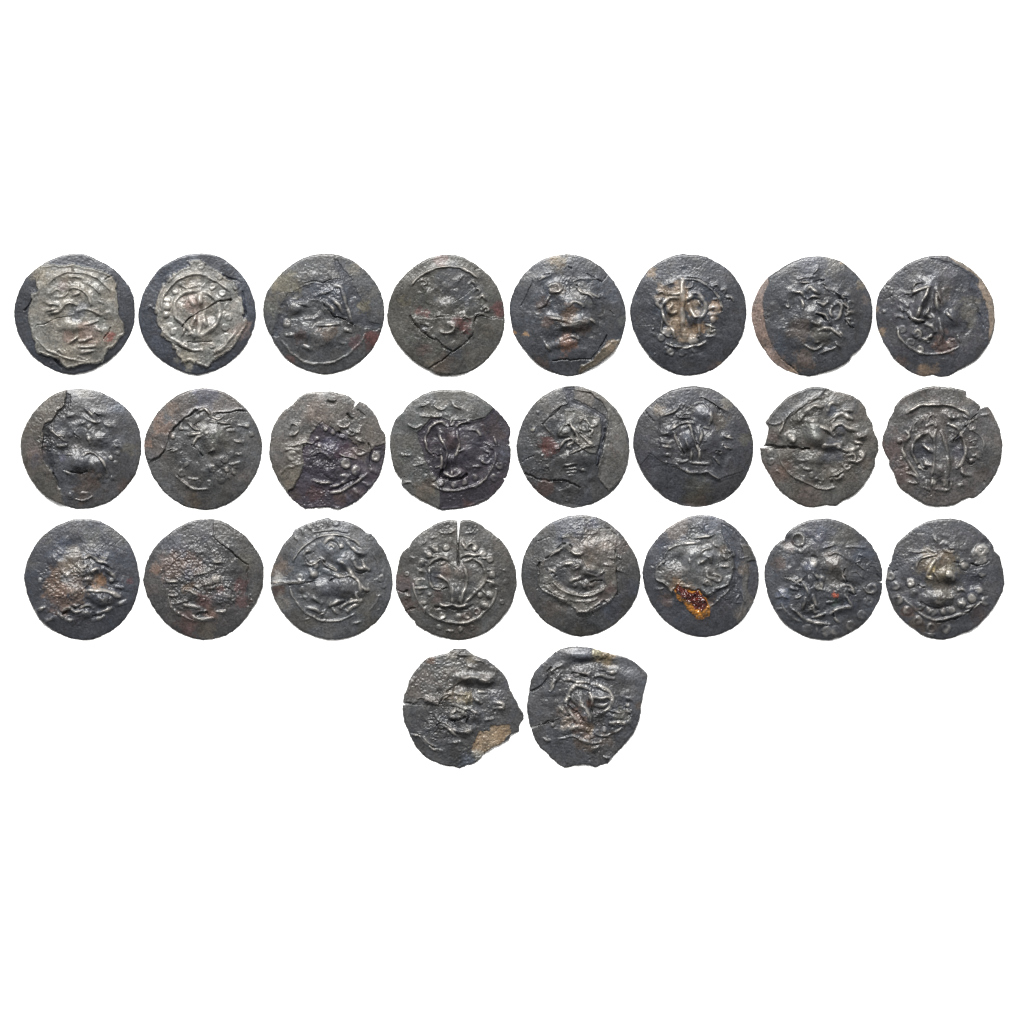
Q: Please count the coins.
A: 26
